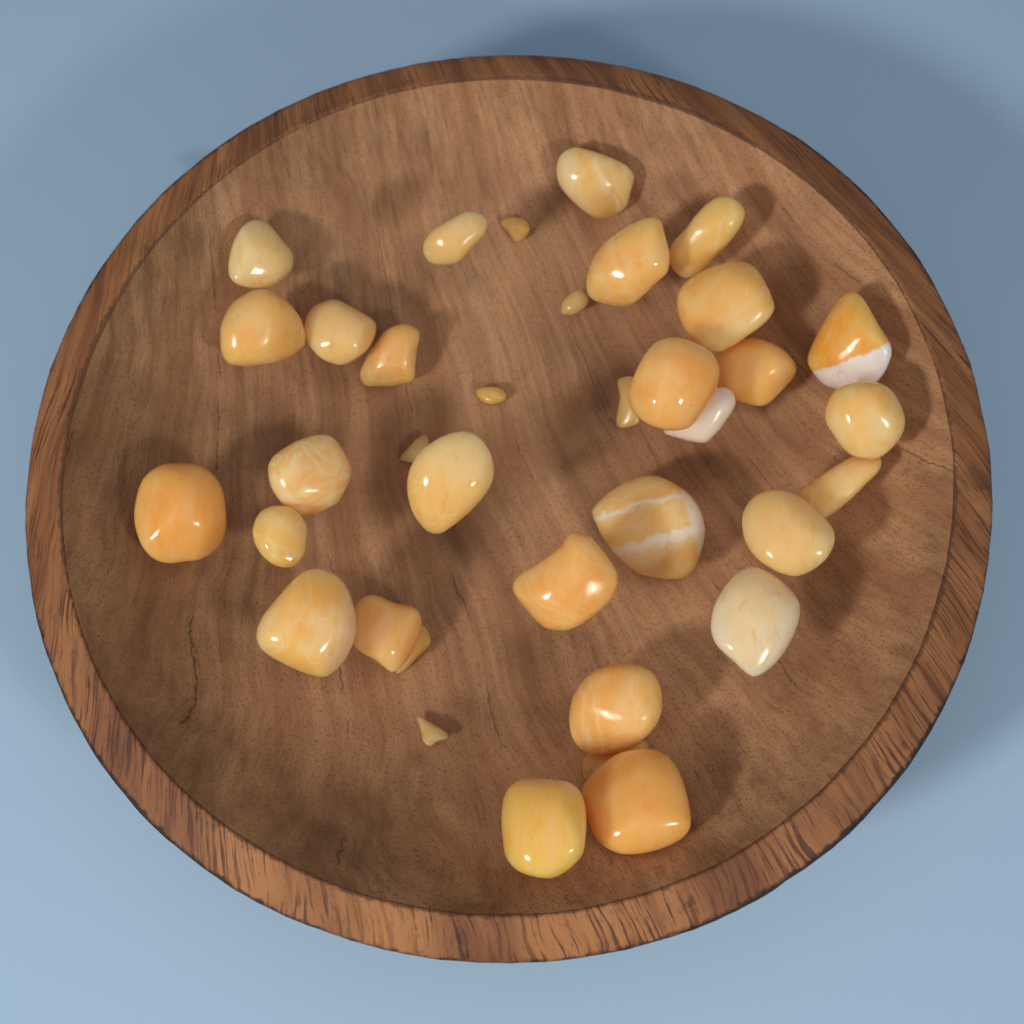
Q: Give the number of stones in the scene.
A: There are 36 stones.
